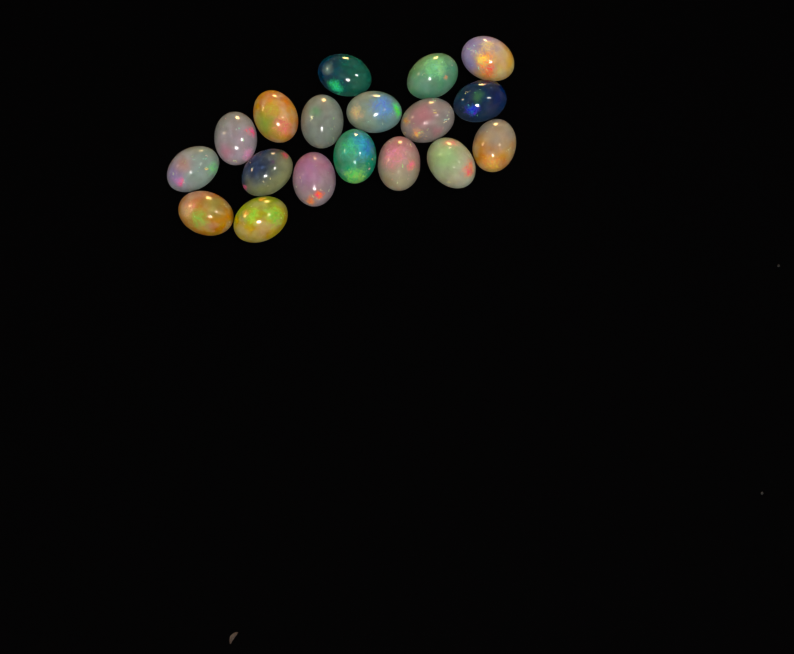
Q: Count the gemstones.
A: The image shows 18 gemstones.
